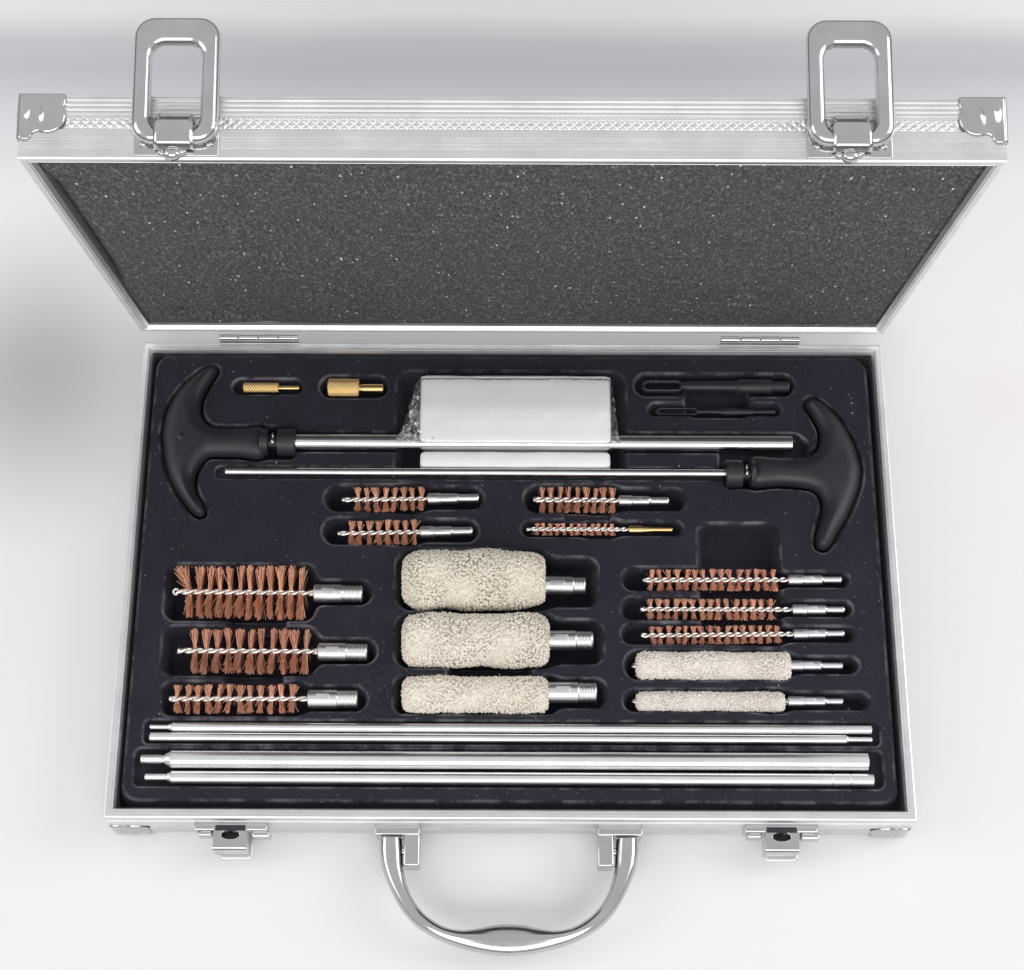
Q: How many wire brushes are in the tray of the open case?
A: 10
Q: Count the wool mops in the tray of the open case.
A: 5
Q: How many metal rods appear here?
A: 4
